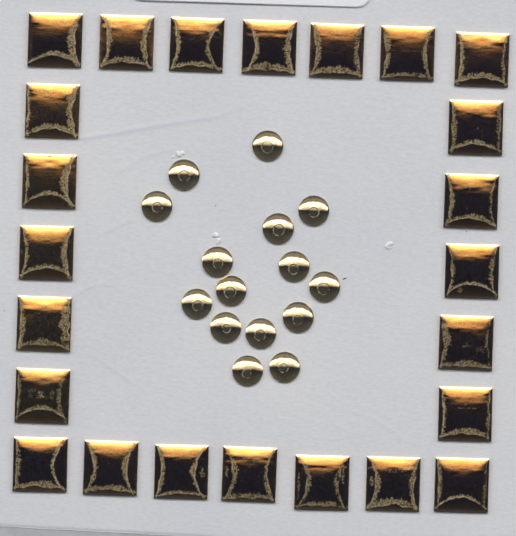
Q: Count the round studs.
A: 15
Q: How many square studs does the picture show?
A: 24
